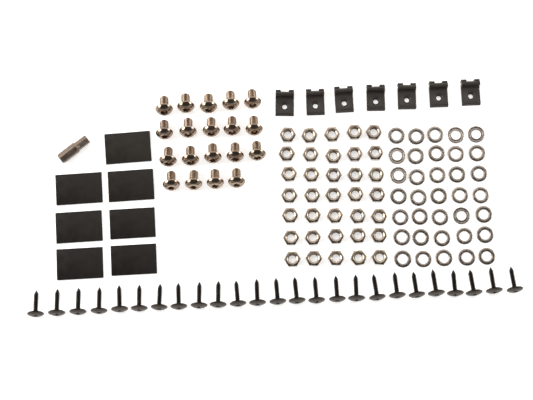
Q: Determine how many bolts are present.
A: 19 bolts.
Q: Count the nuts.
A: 35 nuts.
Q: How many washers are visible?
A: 35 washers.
